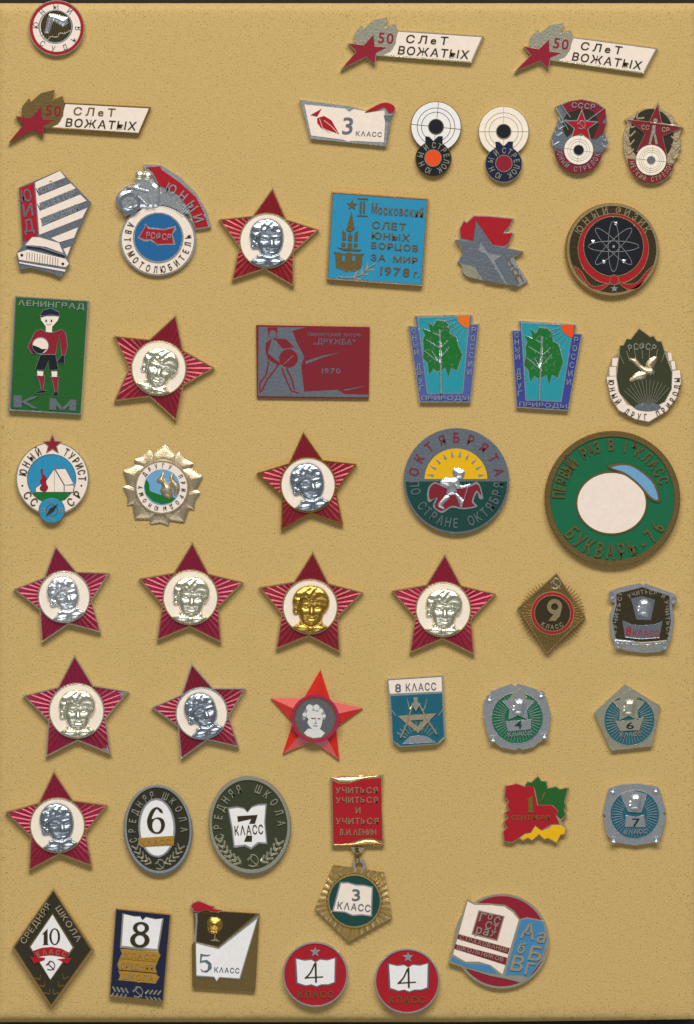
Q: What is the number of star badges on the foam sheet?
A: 11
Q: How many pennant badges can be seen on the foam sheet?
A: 3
